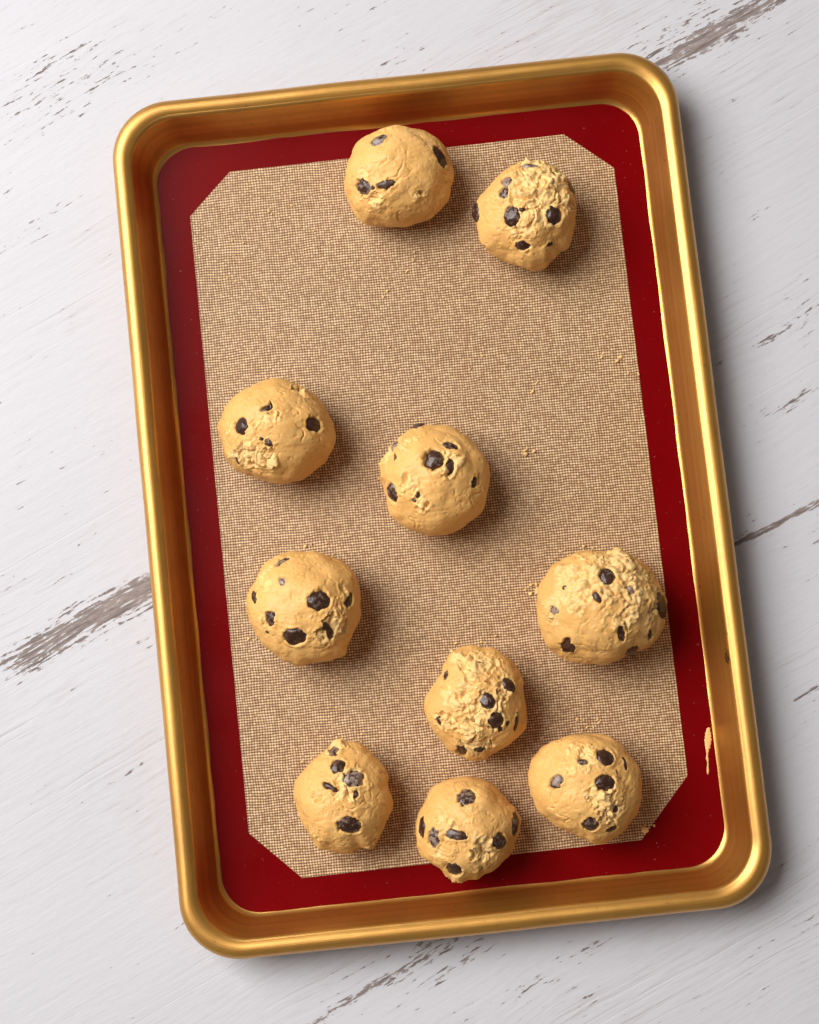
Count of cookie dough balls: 10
